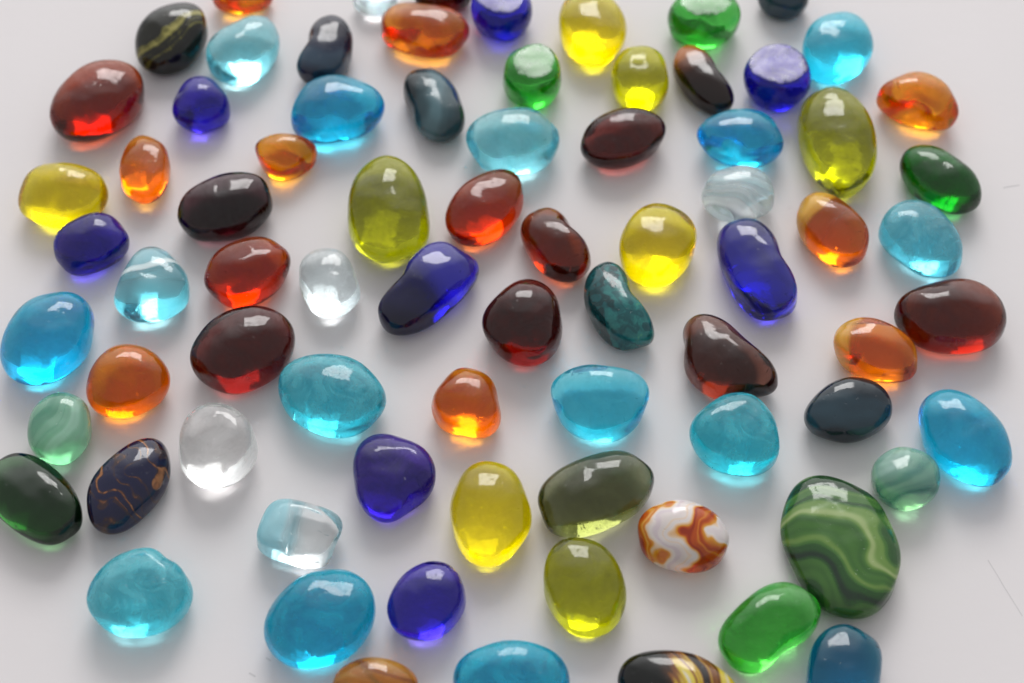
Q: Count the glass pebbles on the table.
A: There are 77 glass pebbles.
